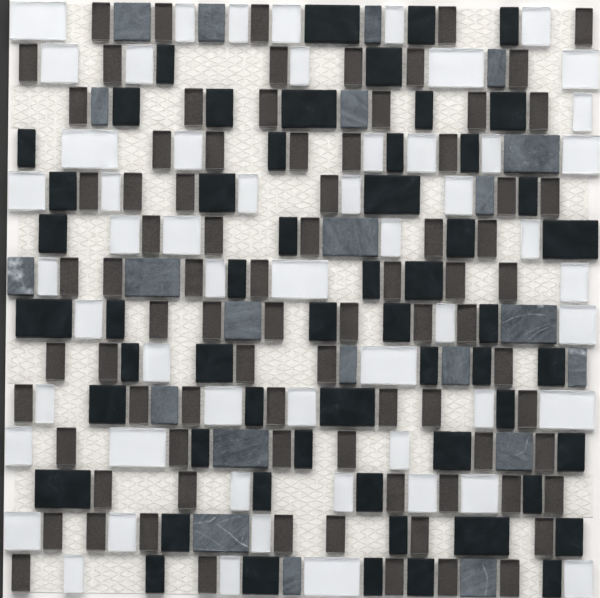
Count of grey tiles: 22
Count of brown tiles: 82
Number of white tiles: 55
